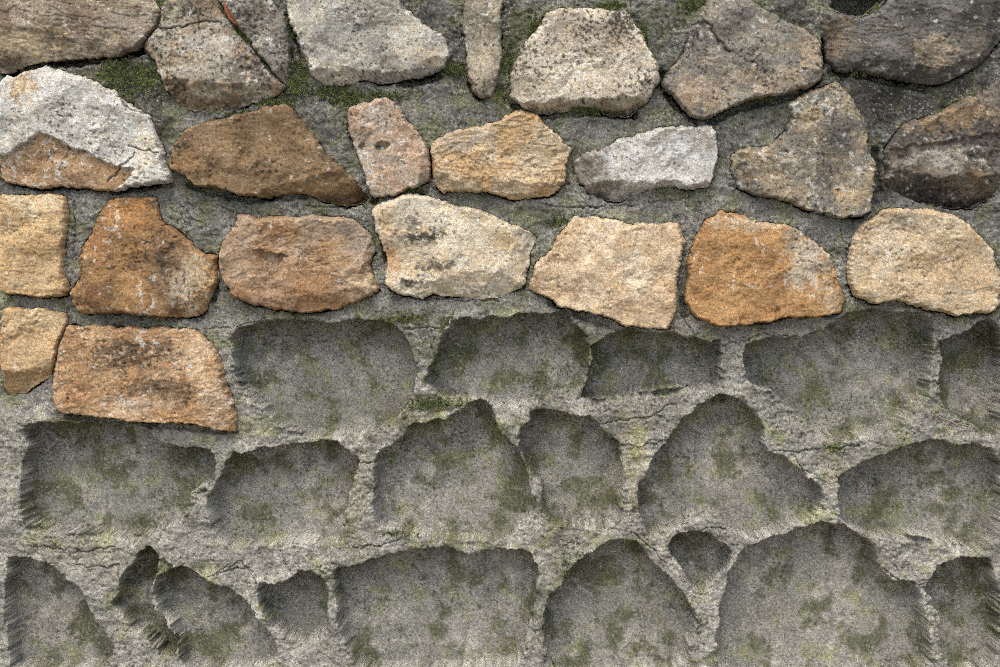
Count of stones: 24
